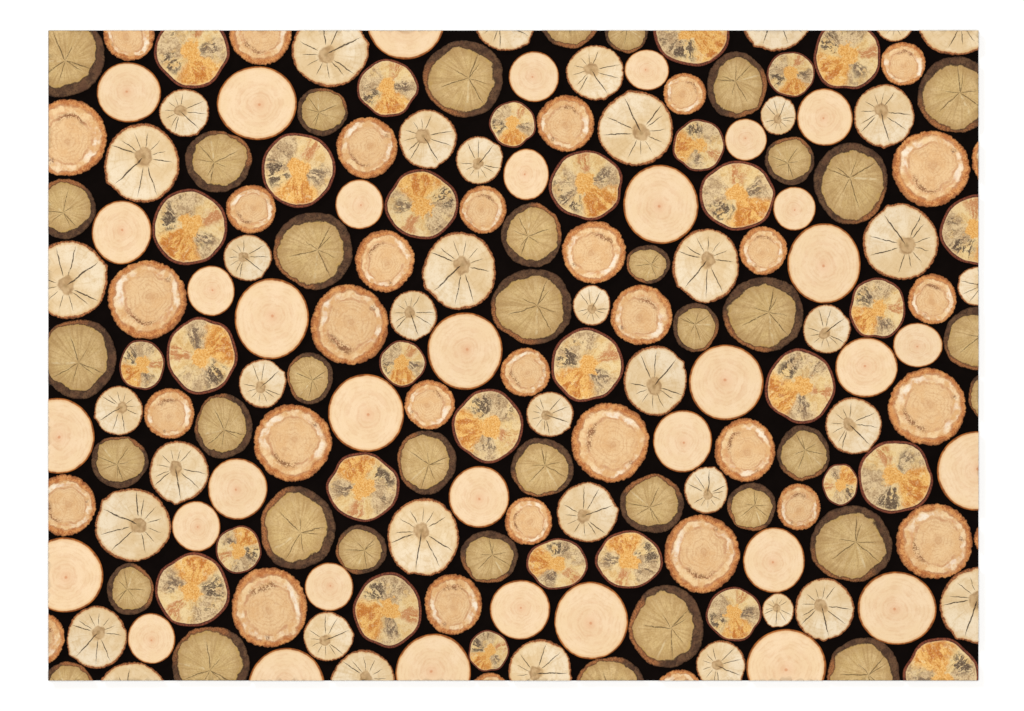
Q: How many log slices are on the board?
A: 182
